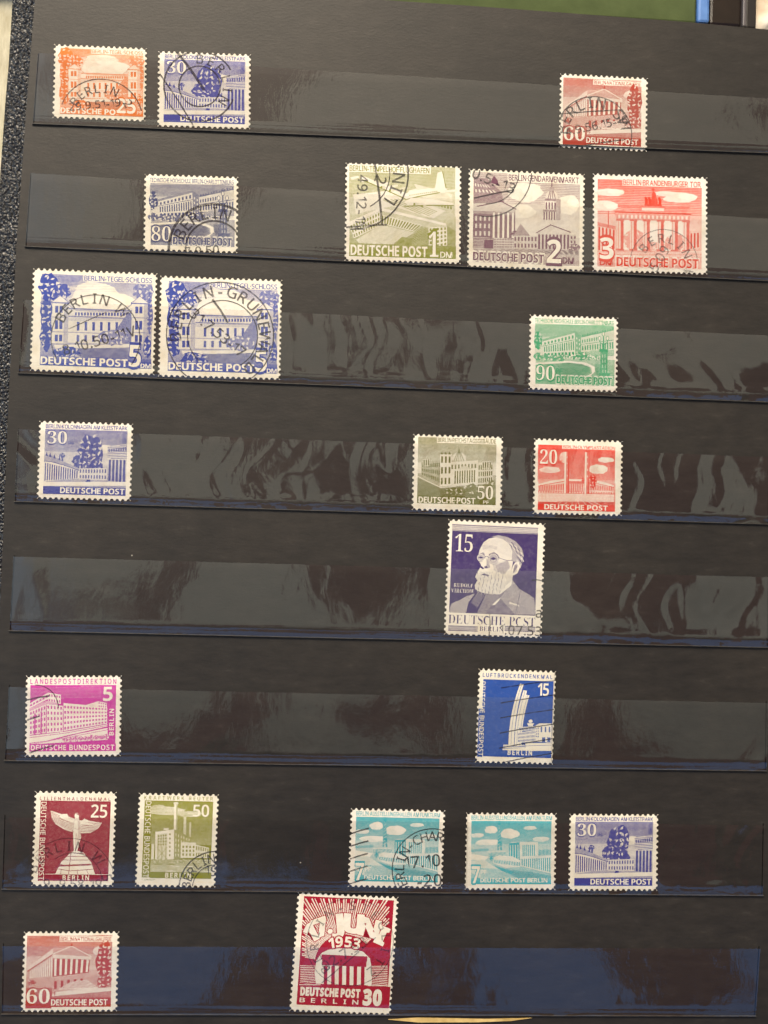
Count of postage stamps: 23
